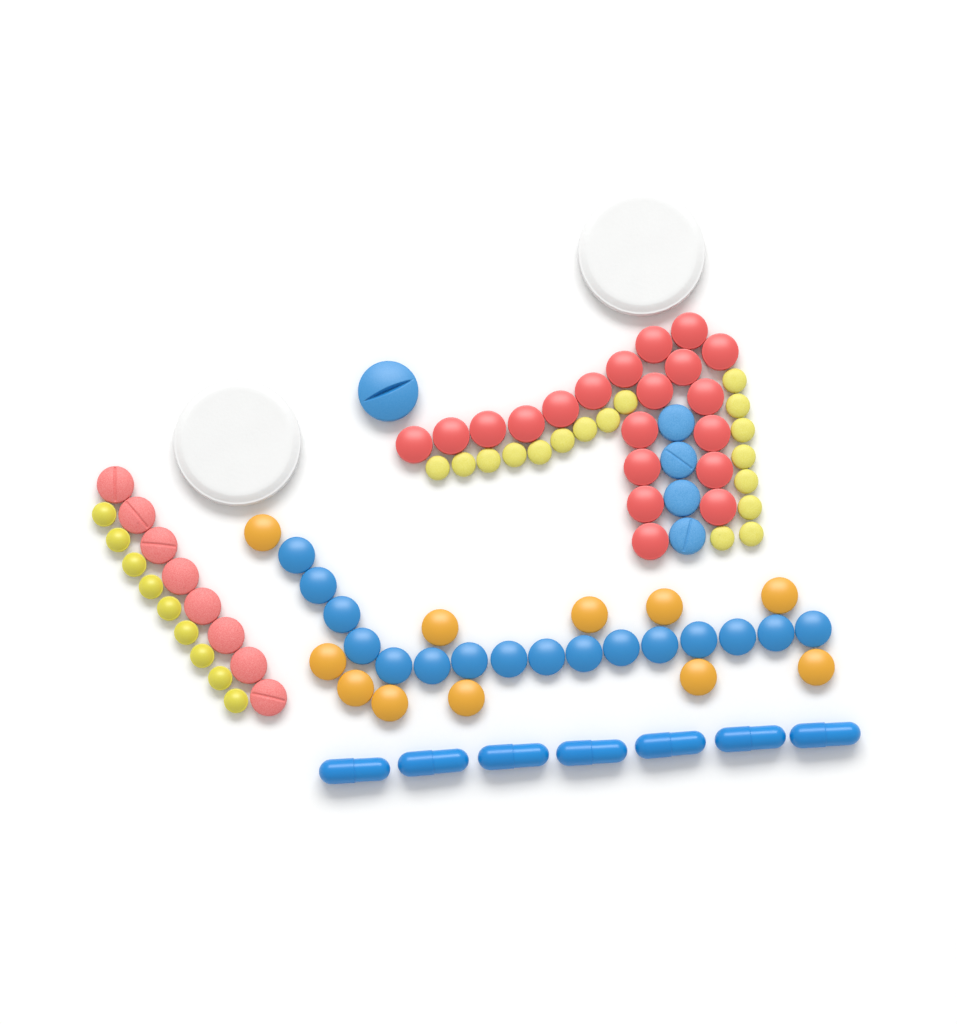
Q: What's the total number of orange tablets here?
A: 11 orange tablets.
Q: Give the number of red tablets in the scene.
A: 28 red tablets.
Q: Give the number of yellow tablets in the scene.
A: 26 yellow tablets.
